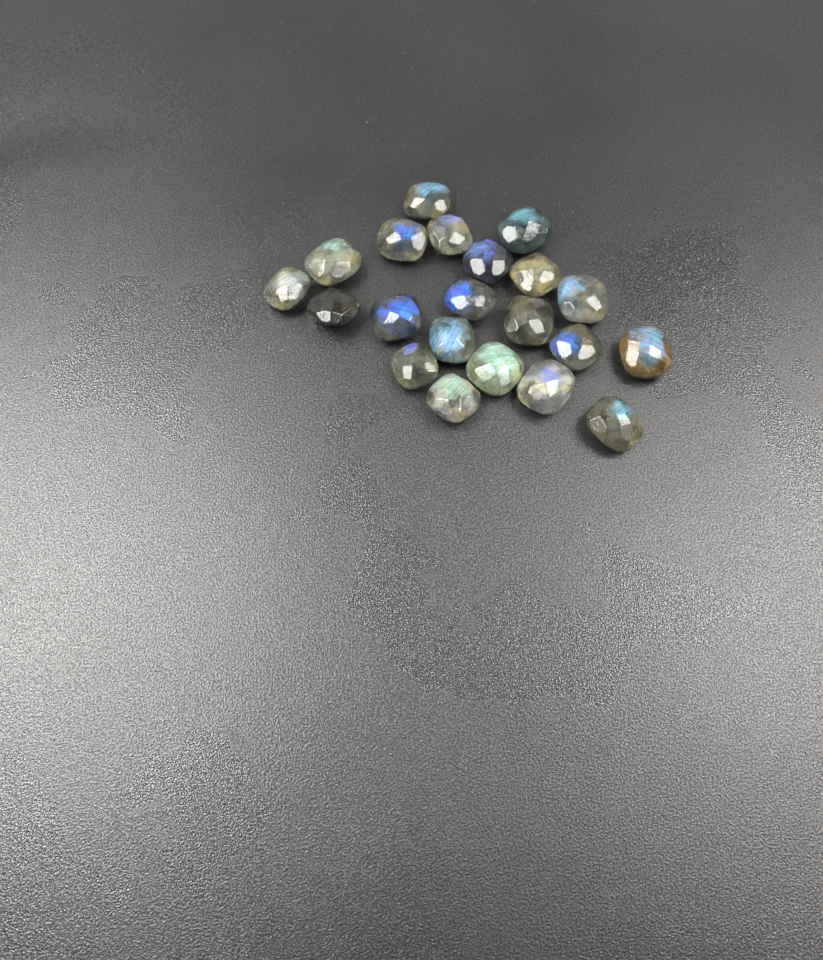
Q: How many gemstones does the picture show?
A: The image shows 21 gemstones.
